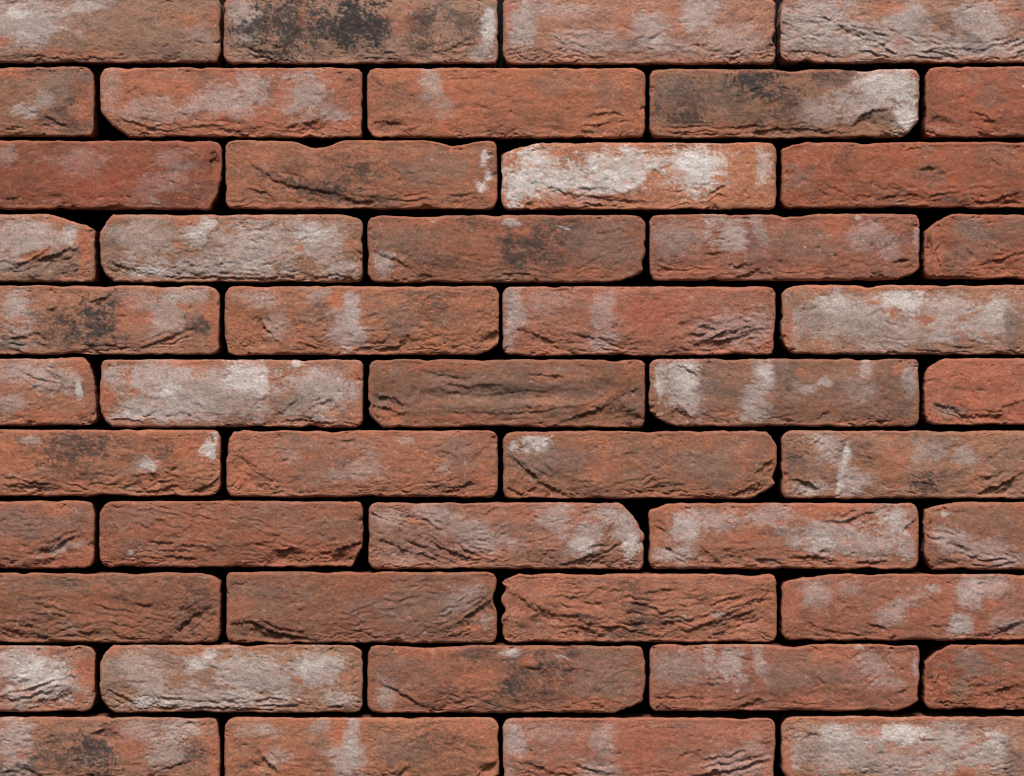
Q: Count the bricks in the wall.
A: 49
